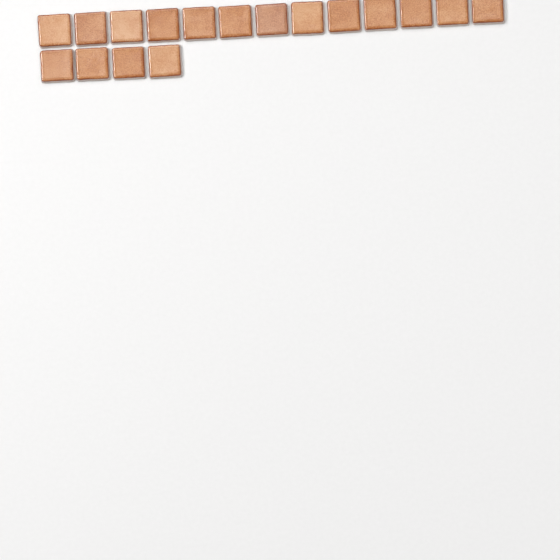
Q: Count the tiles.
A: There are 17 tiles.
